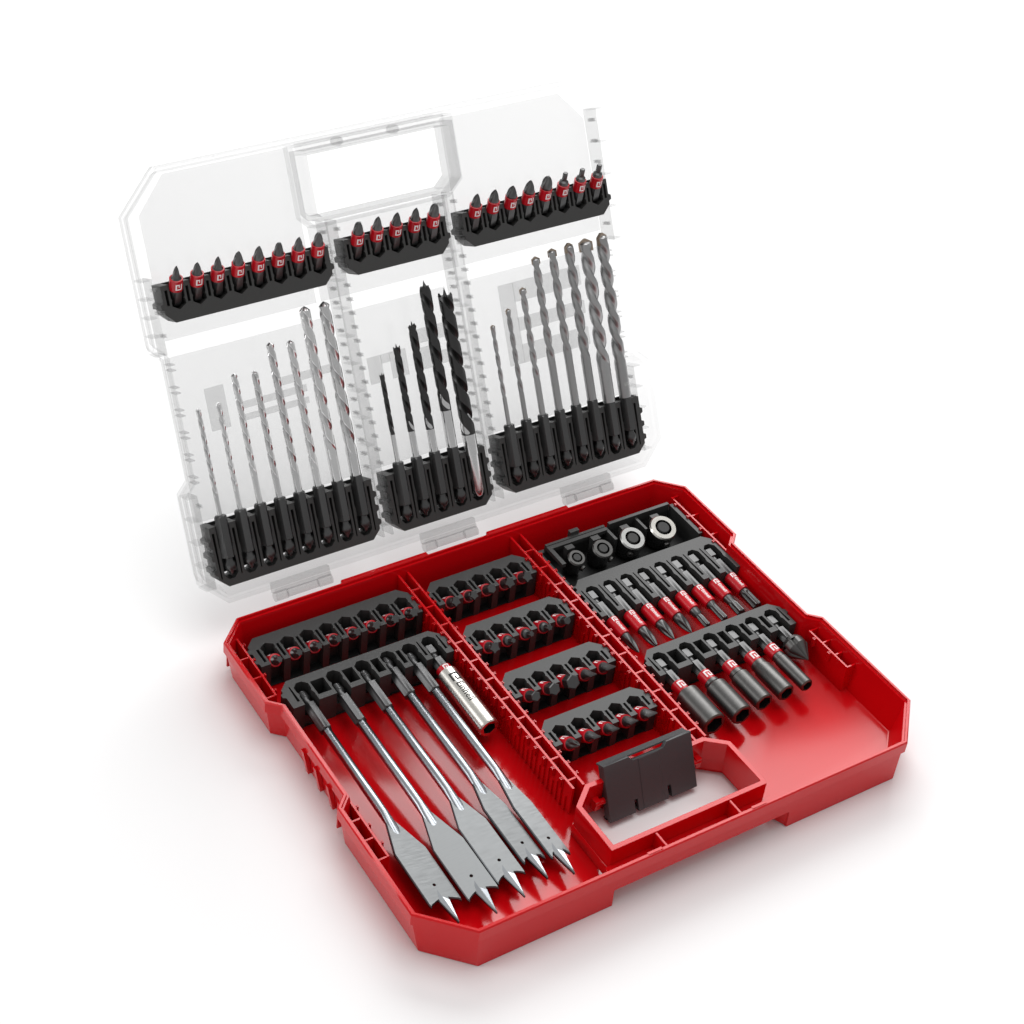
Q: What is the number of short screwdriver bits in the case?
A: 49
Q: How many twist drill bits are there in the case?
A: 21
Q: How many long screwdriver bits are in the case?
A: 8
